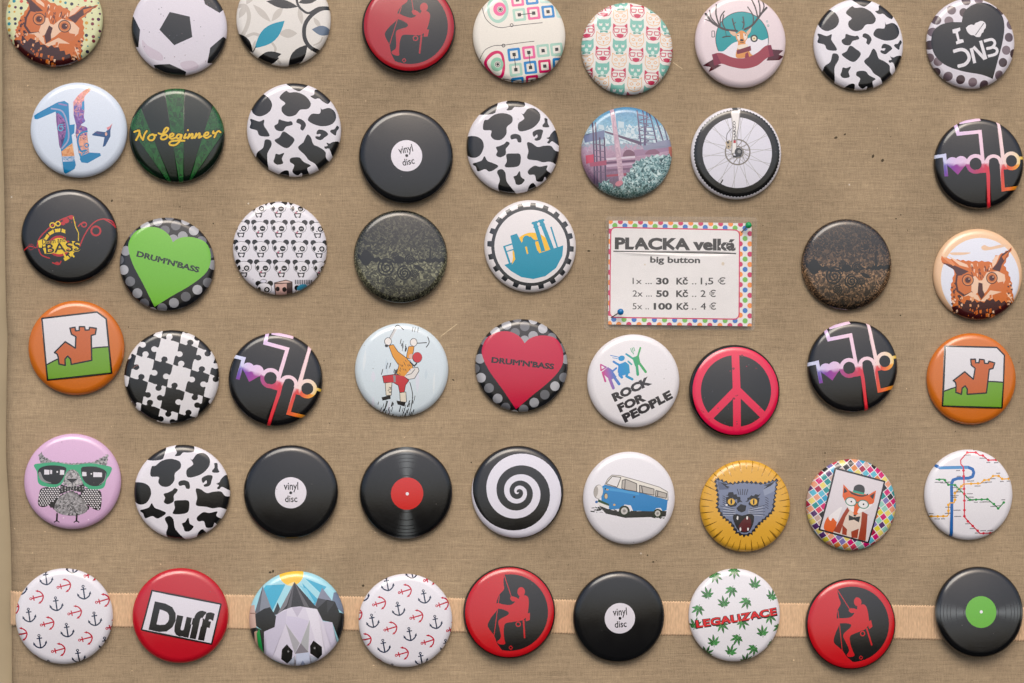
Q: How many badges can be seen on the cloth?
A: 51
